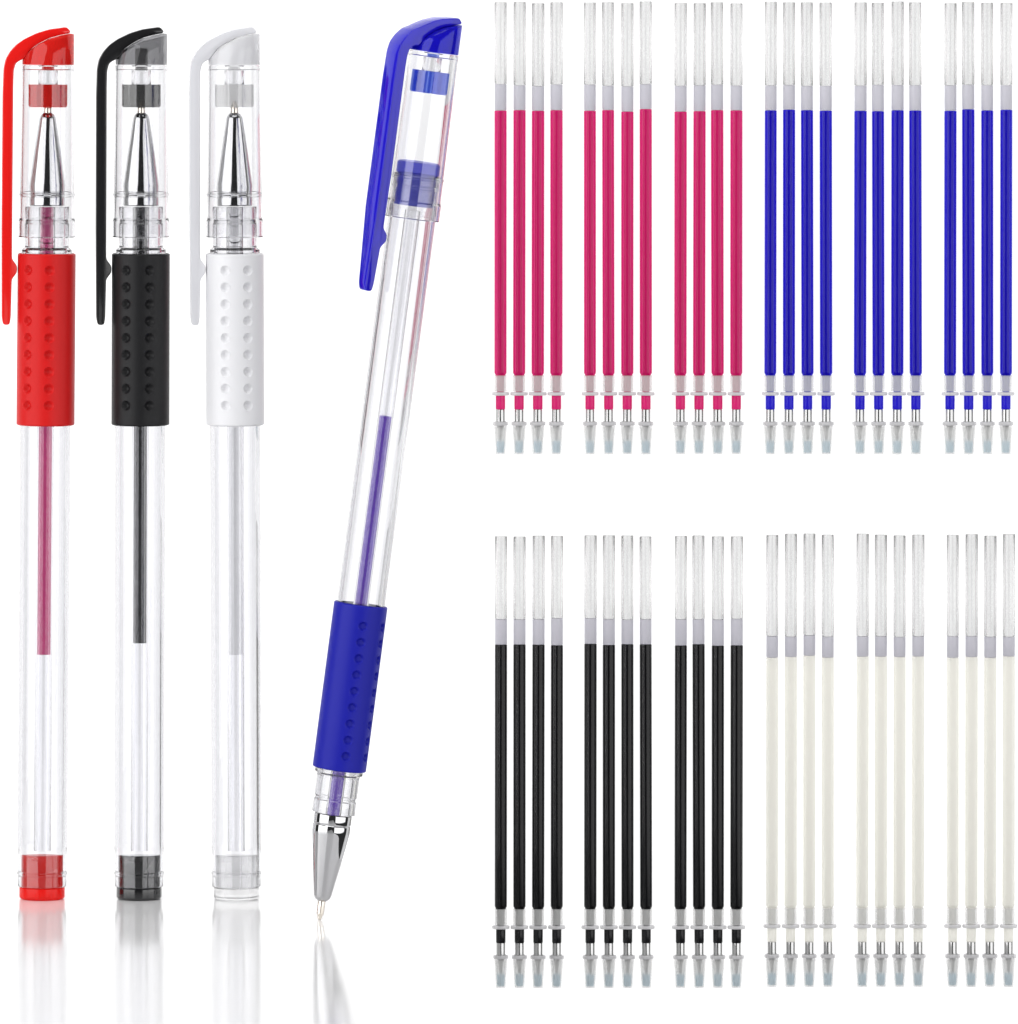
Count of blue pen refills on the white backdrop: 12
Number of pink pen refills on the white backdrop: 12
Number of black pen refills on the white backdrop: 12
